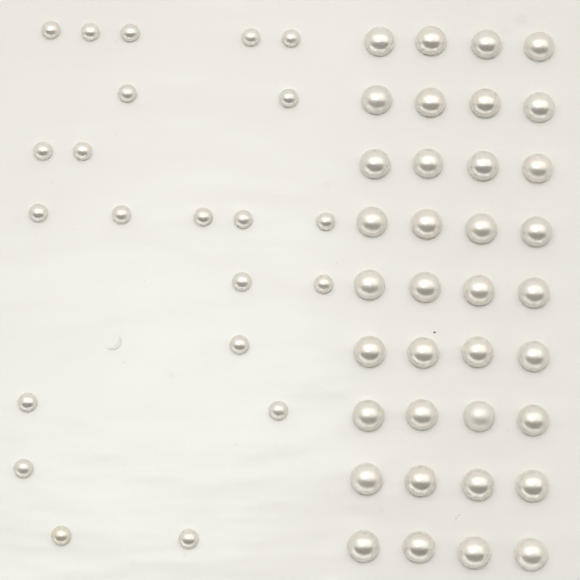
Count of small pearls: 22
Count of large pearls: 36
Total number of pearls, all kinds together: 58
